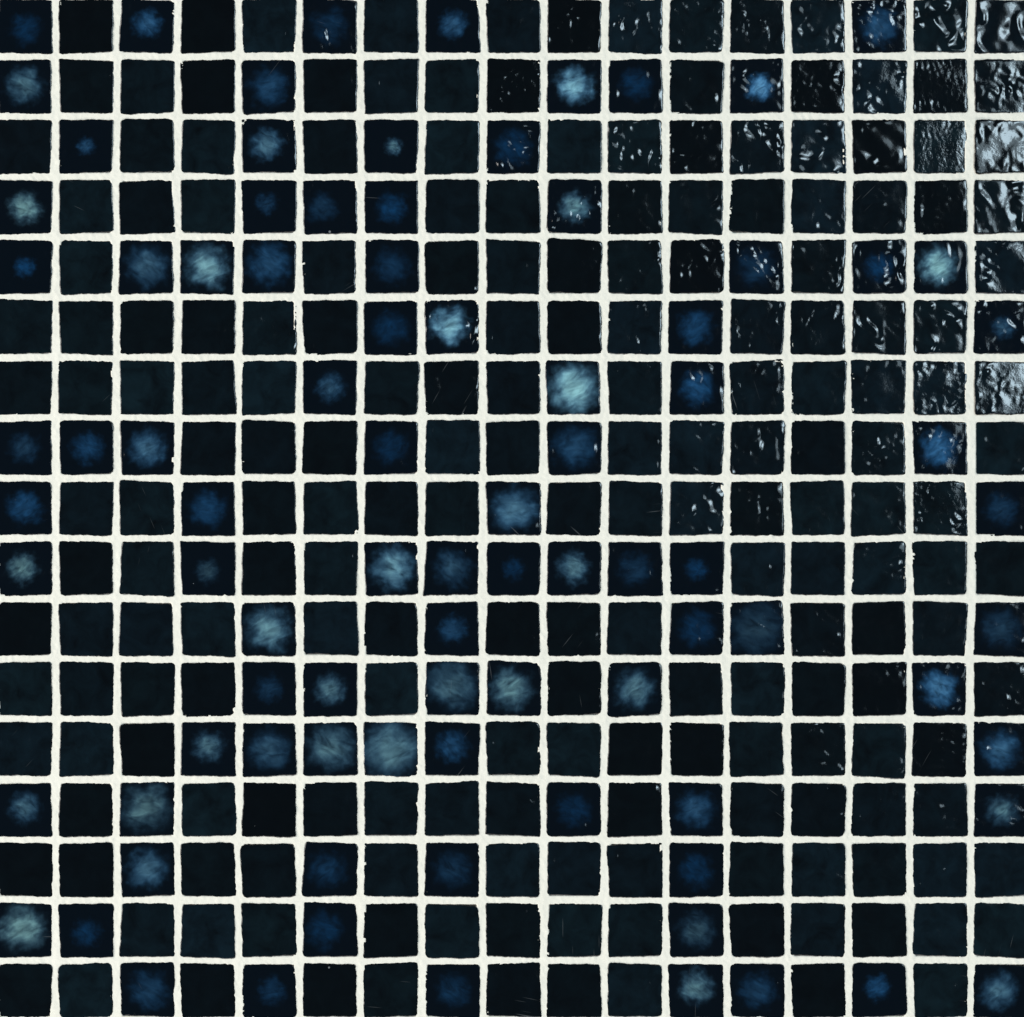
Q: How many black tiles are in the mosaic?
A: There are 200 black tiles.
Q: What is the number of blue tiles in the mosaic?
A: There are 89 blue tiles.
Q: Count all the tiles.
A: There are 289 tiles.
